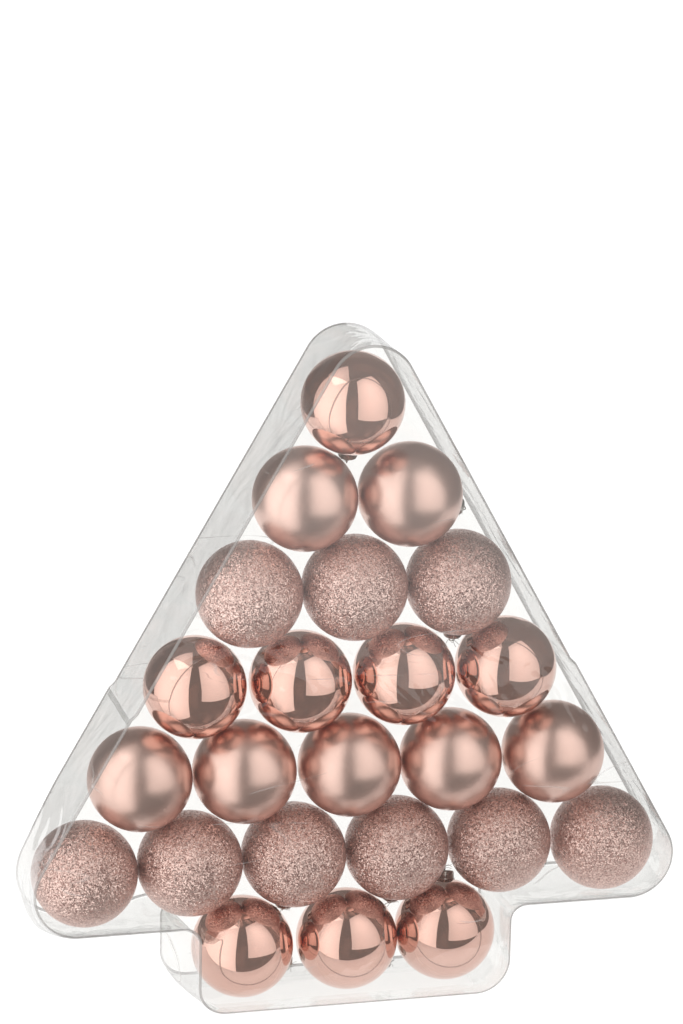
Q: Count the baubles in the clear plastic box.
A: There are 24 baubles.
